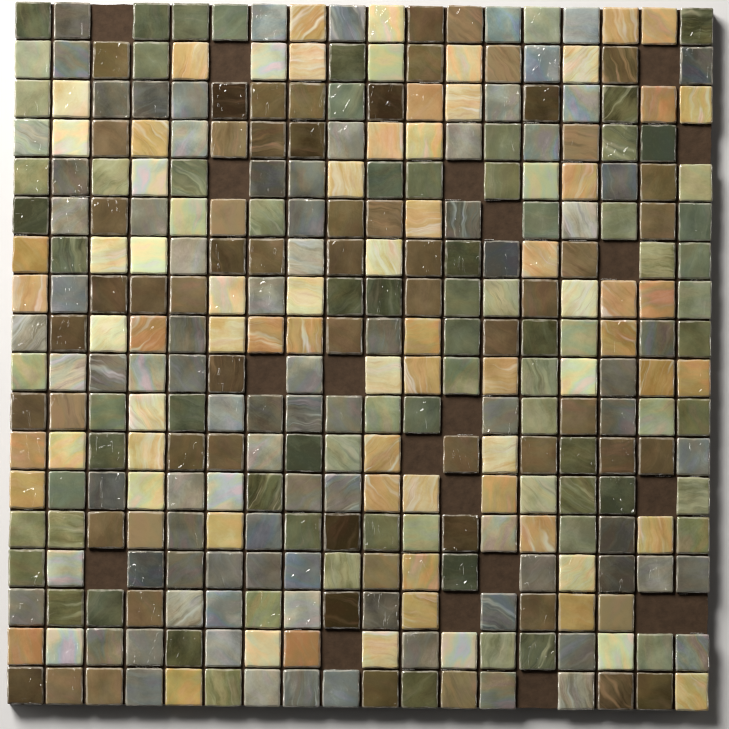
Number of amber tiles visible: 69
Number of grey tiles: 90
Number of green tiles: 83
